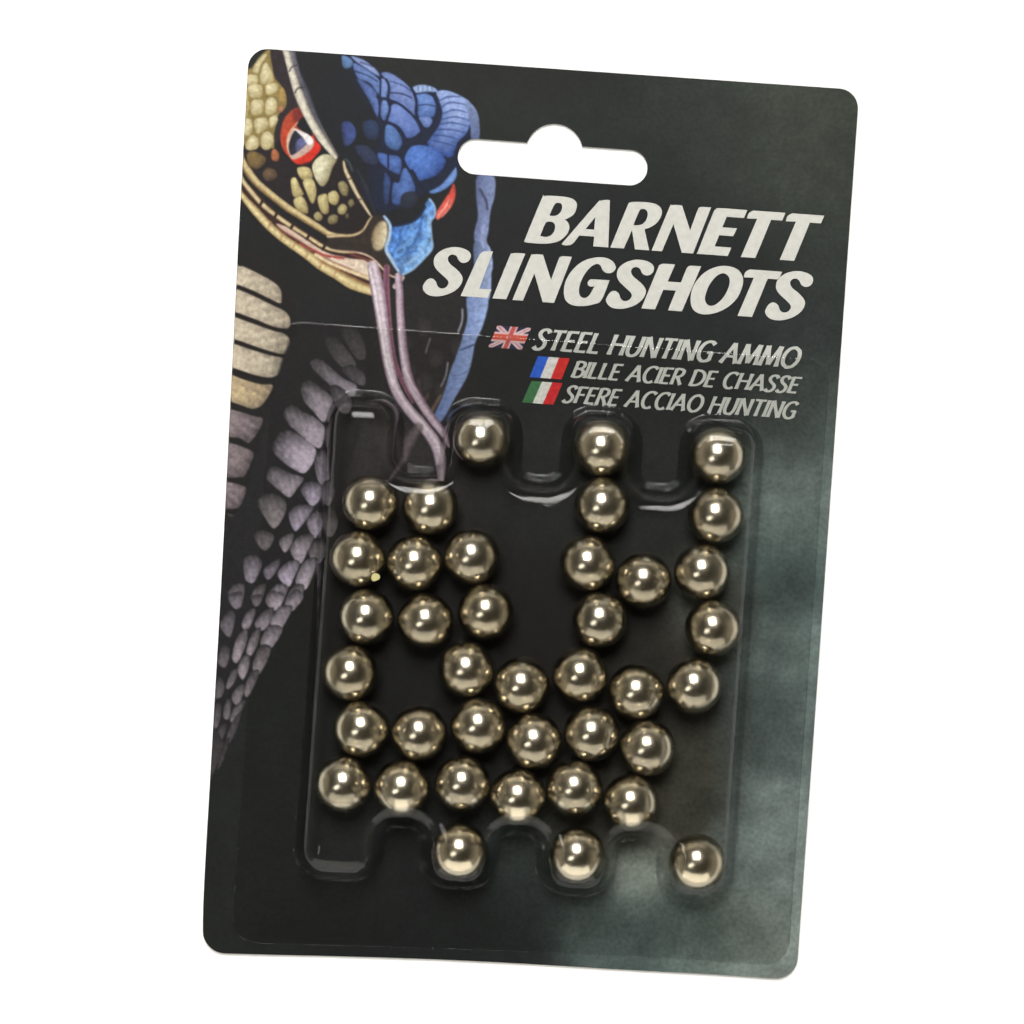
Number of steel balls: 39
